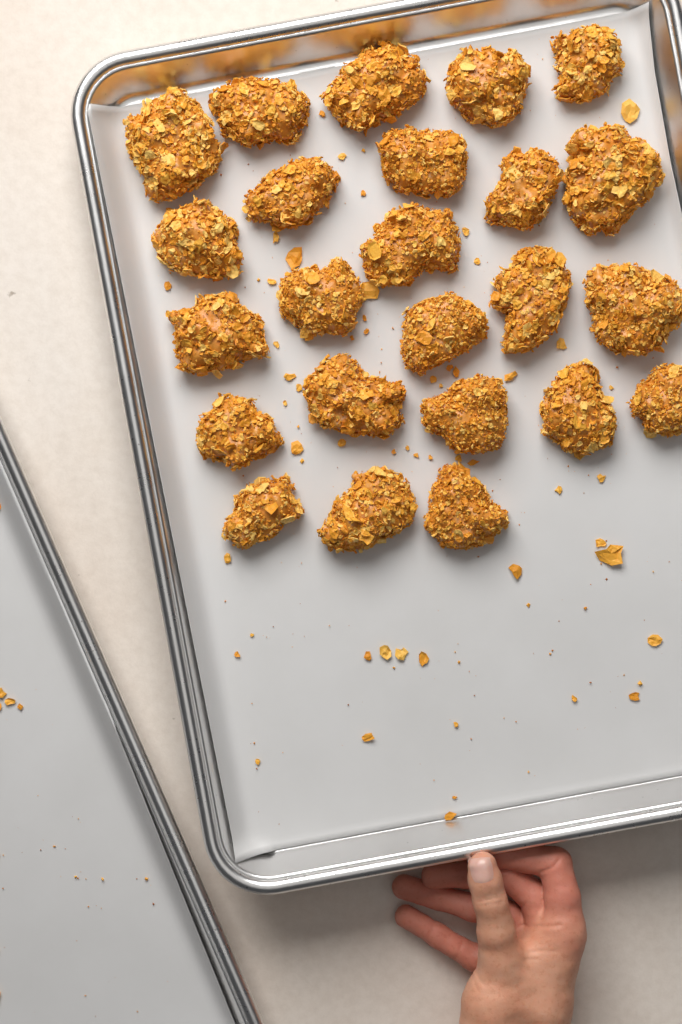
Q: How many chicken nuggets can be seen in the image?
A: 24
